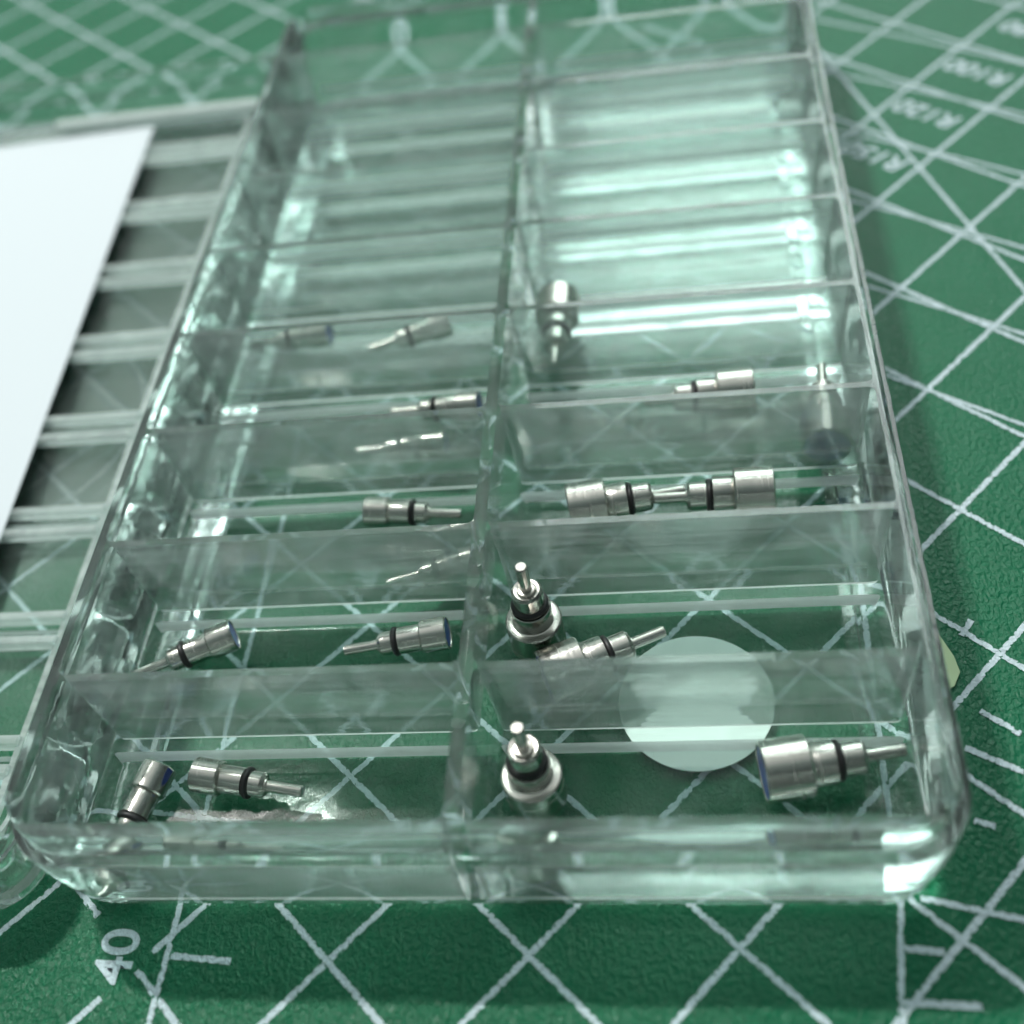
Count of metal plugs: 19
